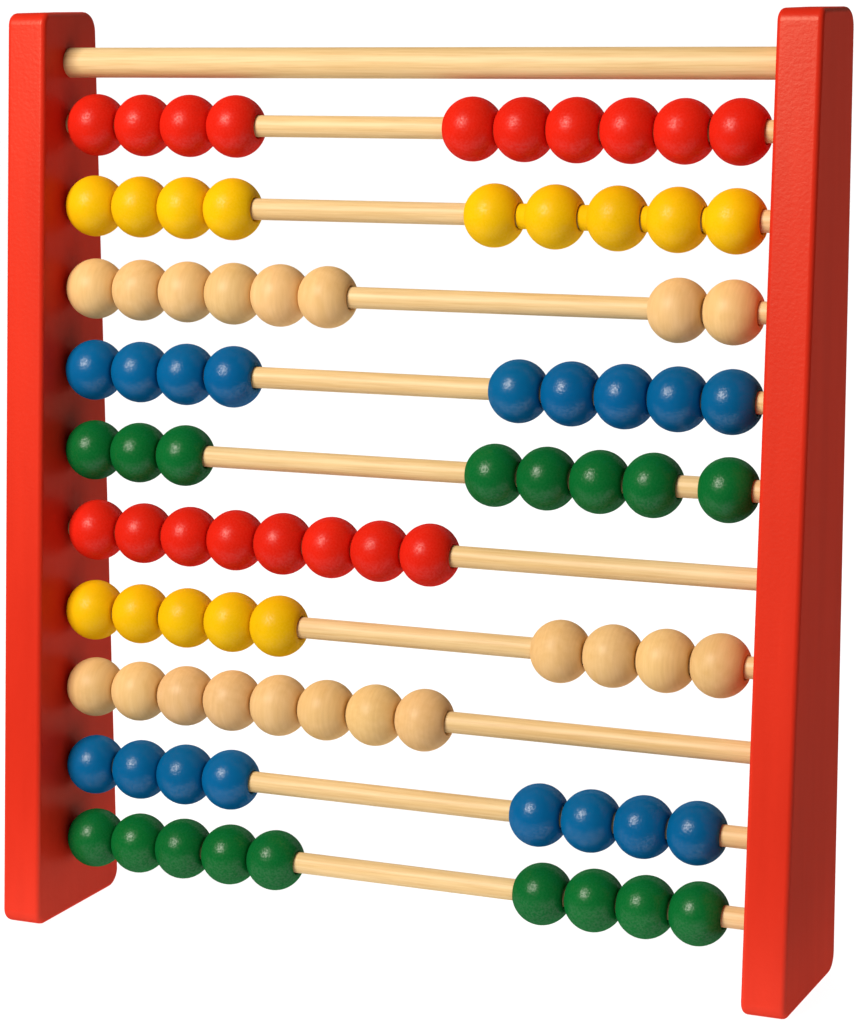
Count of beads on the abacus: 86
